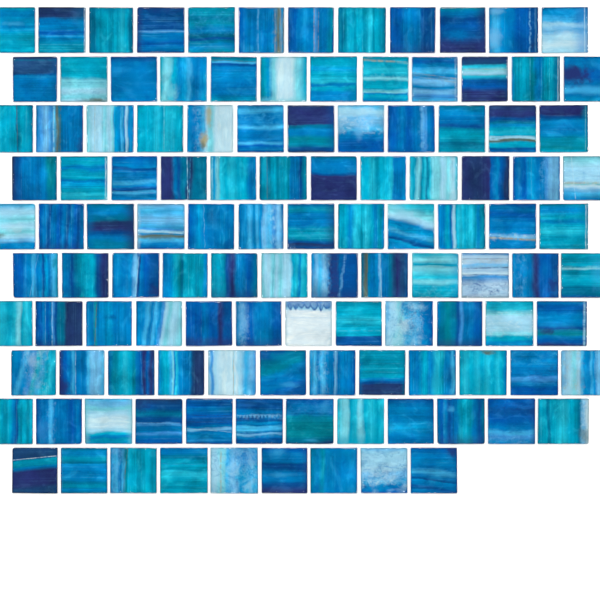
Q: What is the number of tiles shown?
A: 117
